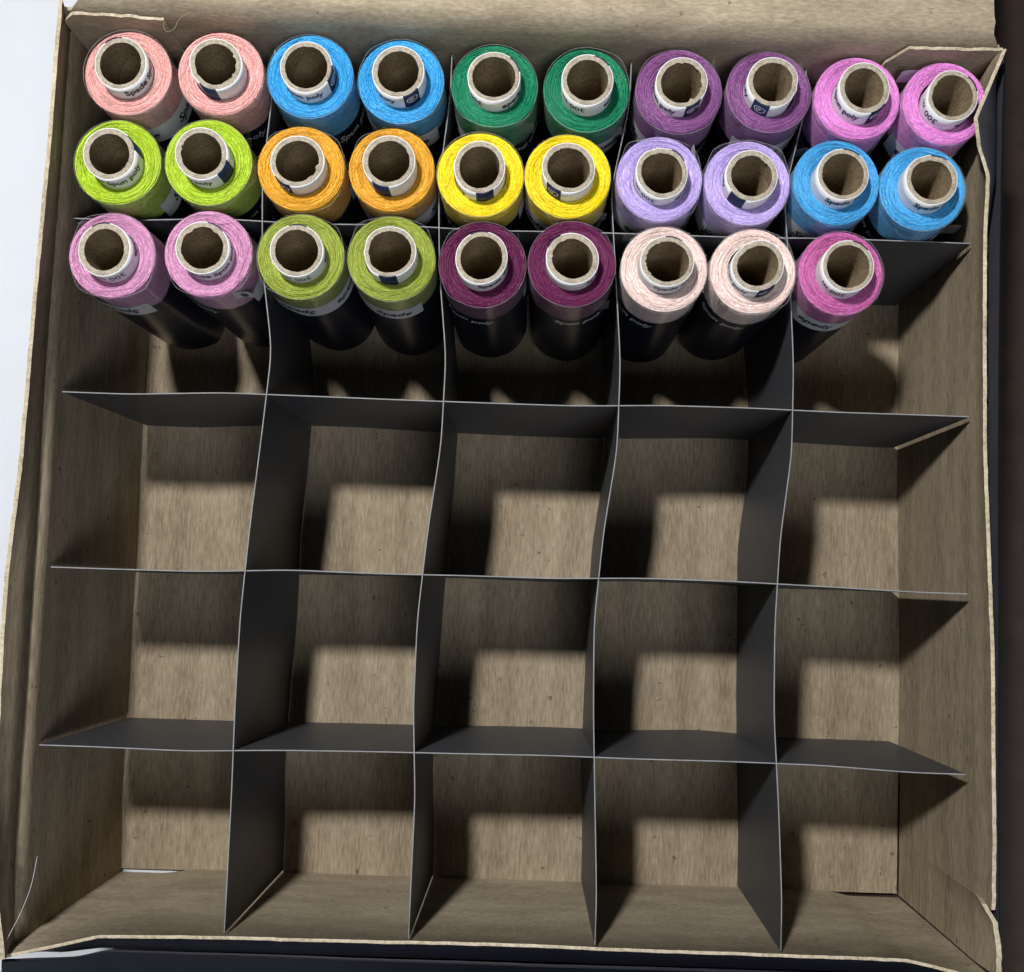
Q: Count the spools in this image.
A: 29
